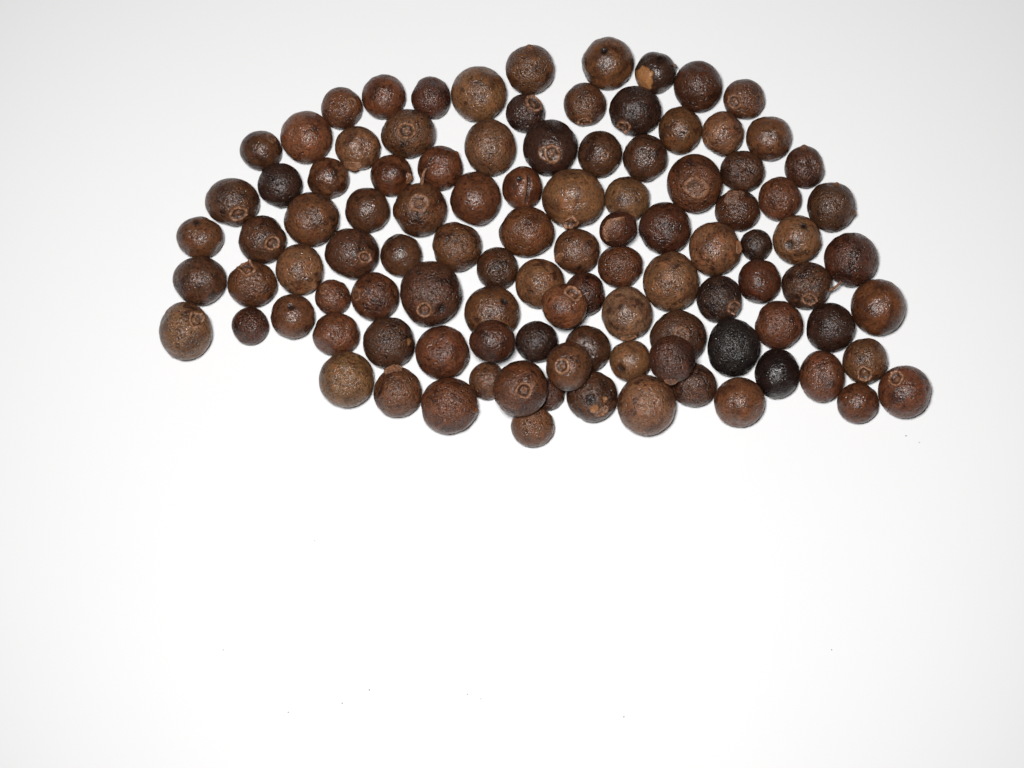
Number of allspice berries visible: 104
